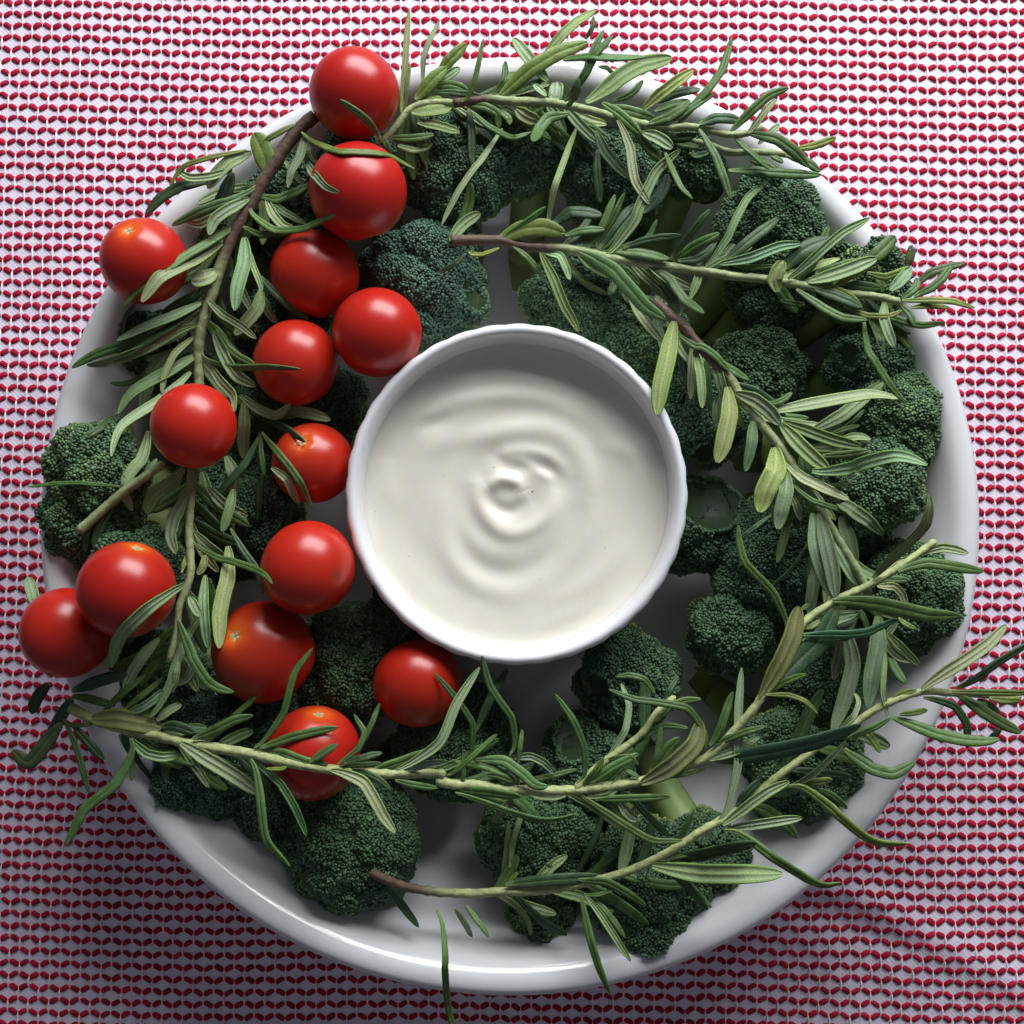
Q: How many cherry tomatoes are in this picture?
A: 14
